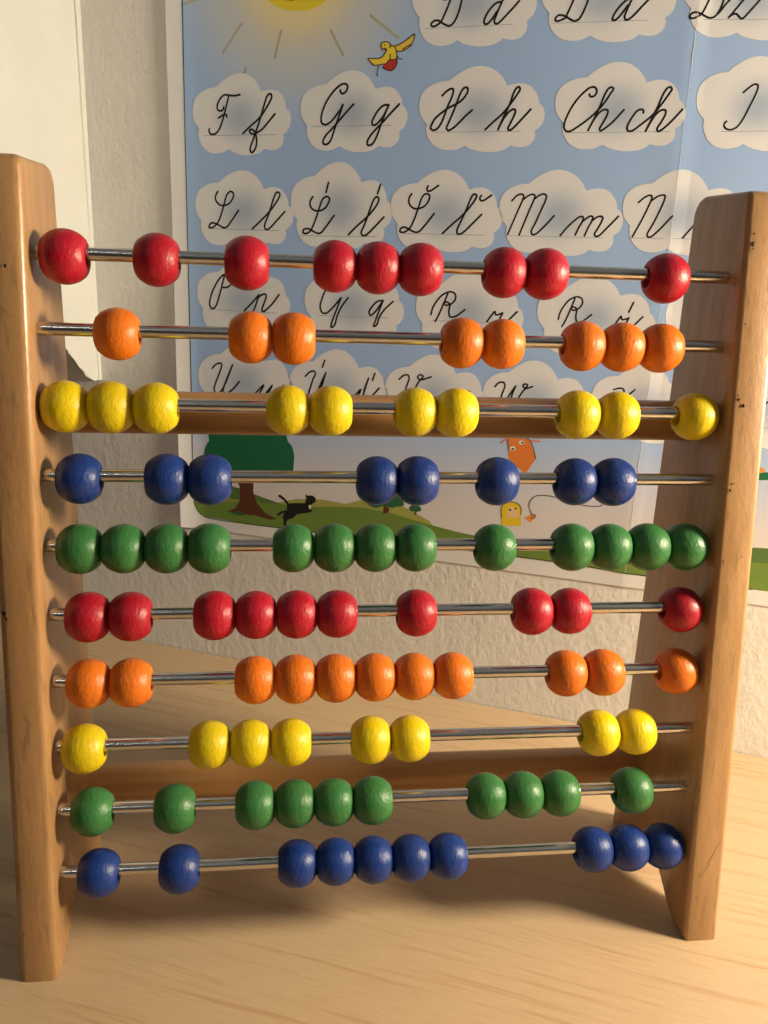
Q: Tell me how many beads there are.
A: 97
